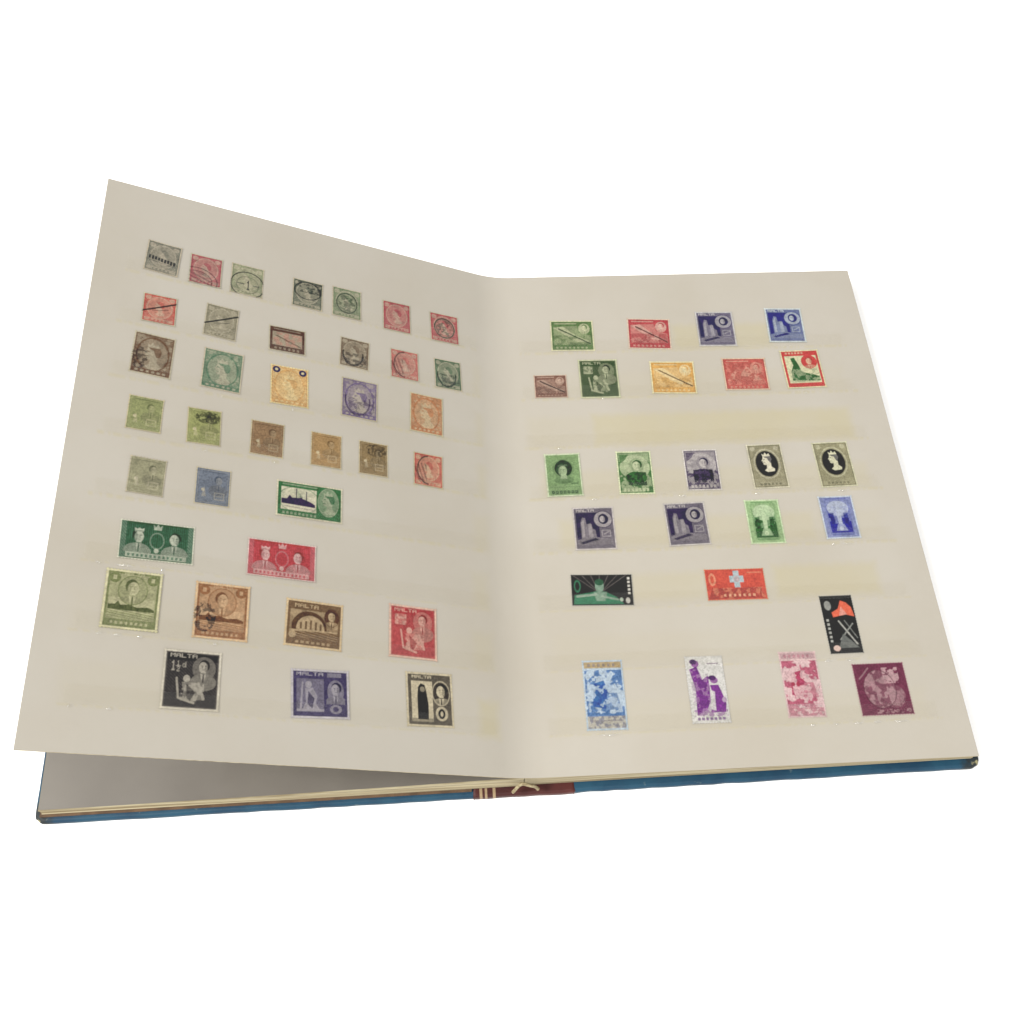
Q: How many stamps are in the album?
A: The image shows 61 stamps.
